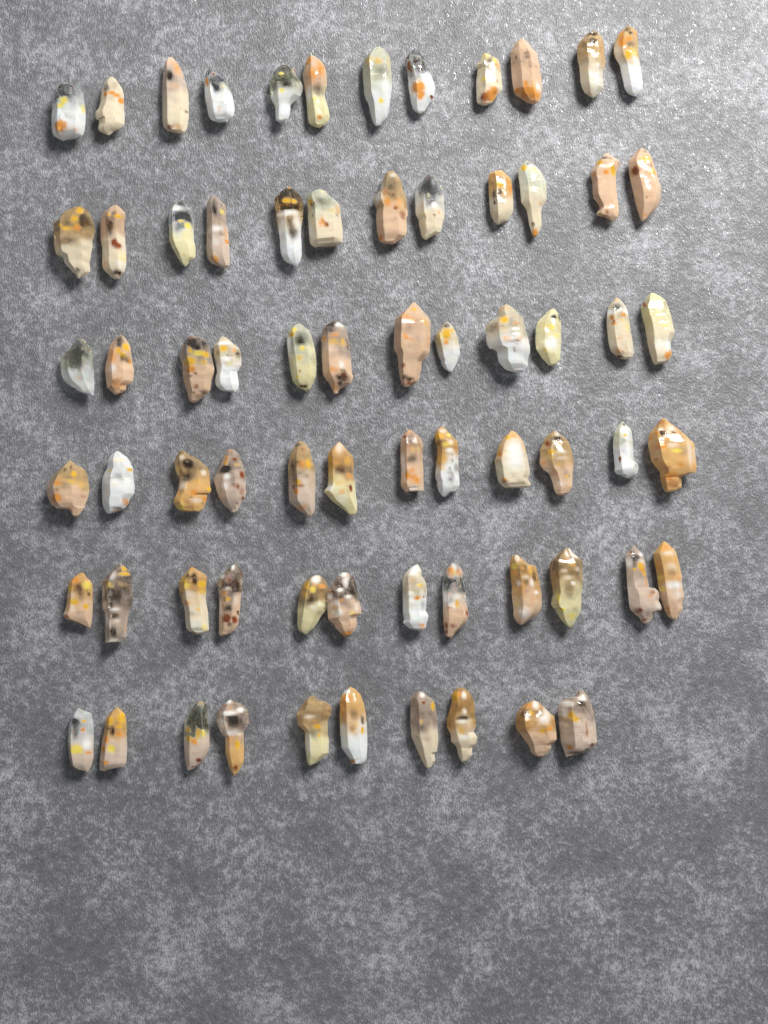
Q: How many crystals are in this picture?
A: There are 70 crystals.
